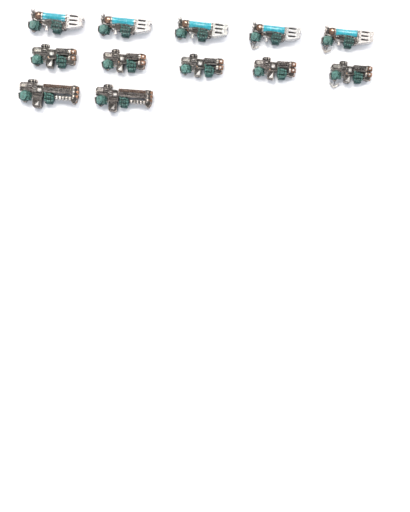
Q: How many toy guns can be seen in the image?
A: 12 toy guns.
